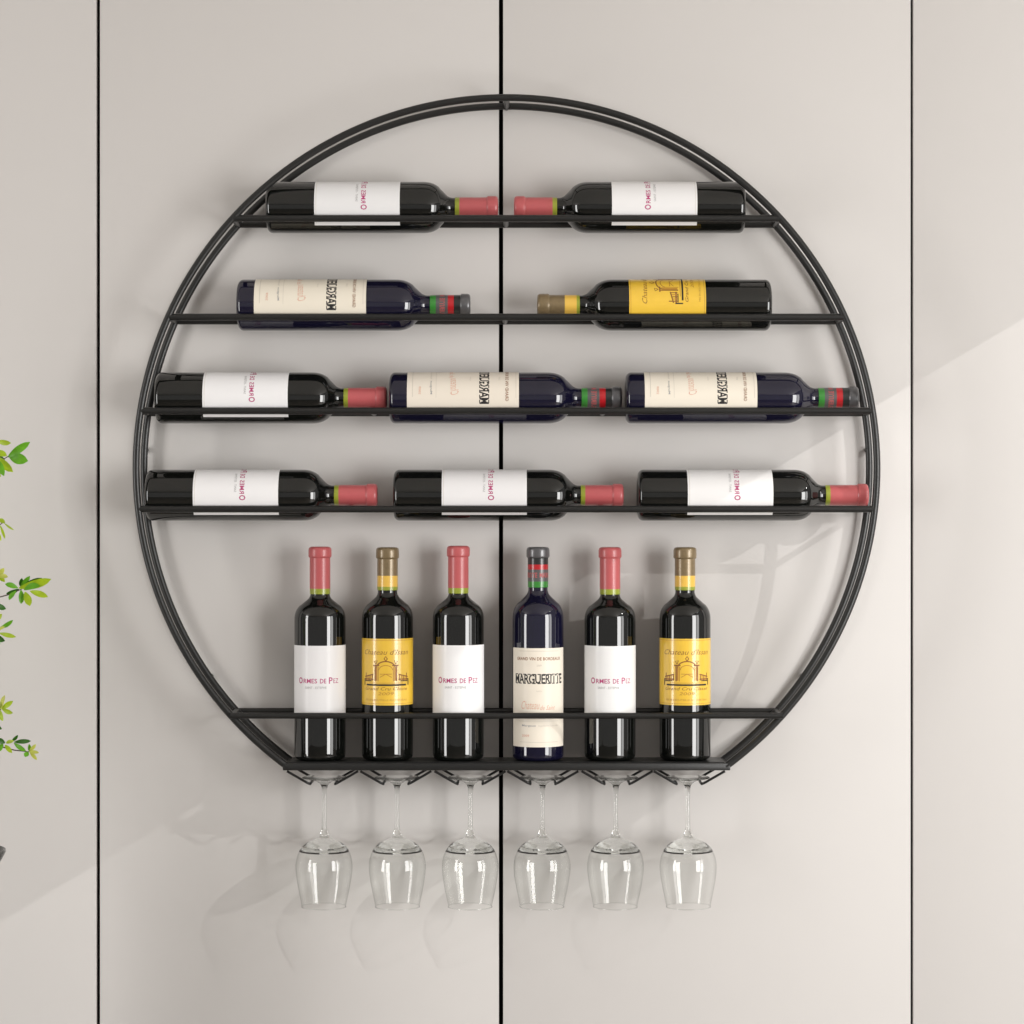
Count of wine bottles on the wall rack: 16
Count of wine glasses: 6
